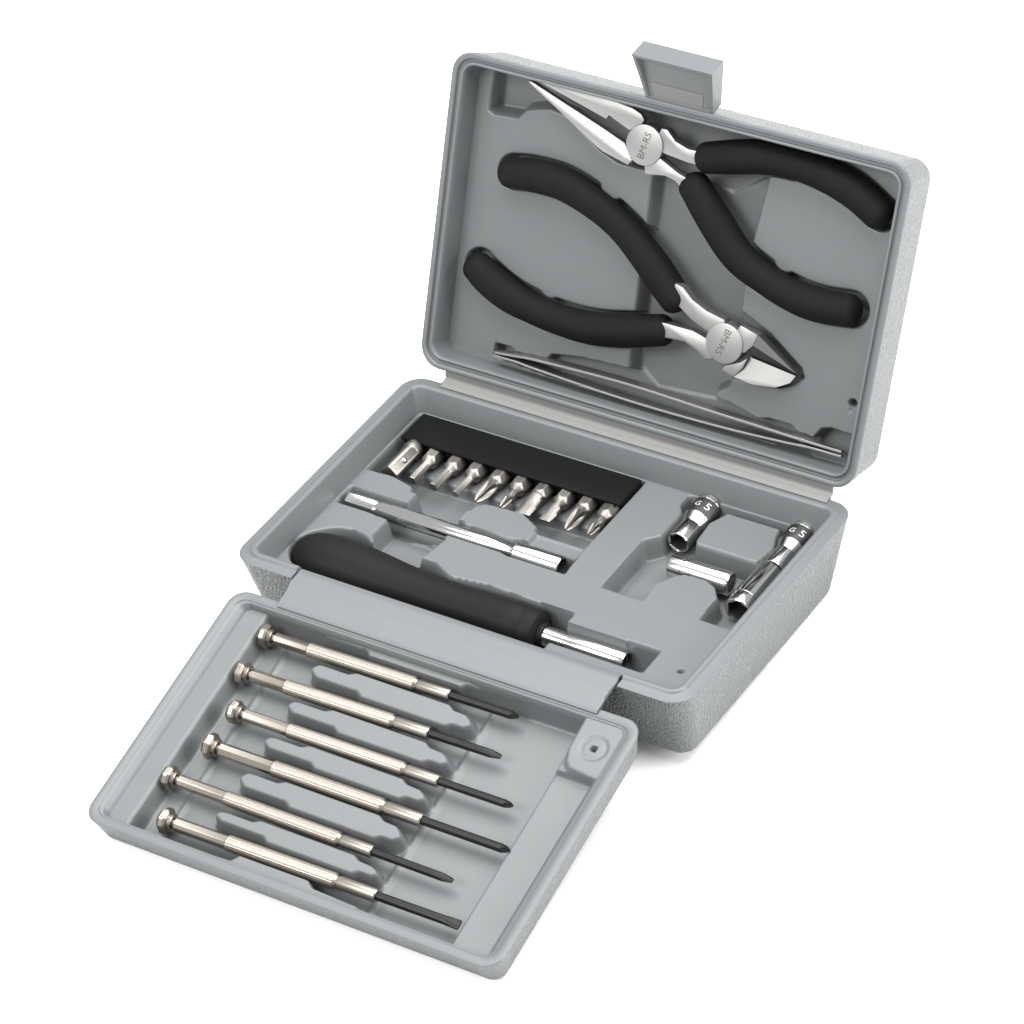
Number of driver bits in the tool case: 9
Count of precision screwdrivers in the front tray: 6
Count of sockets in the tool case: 4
